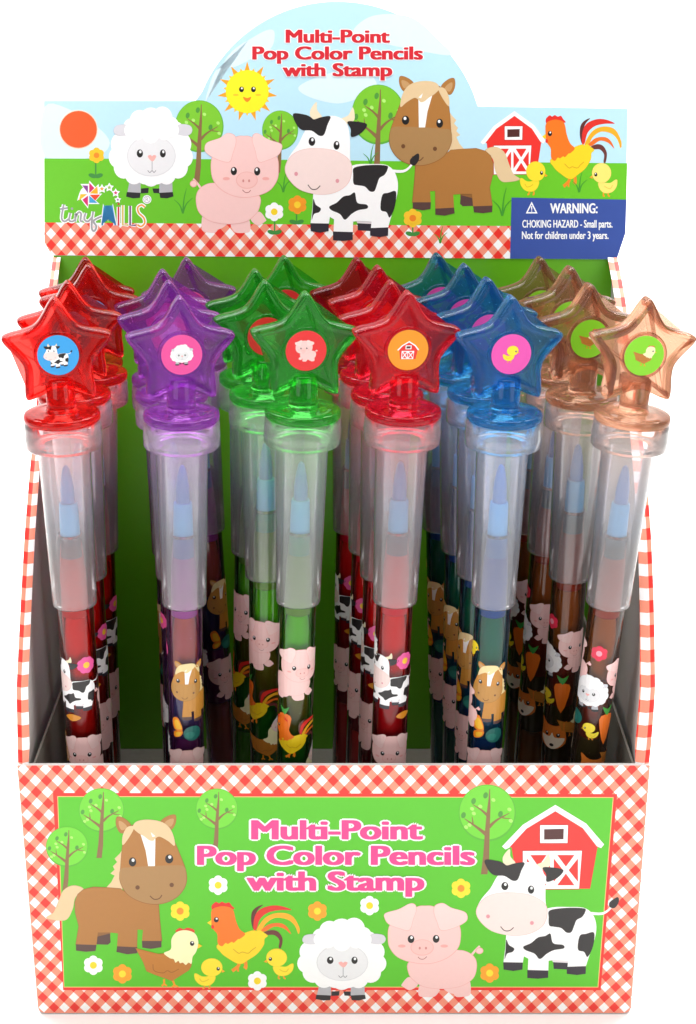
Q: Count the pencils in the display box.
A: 24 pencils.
